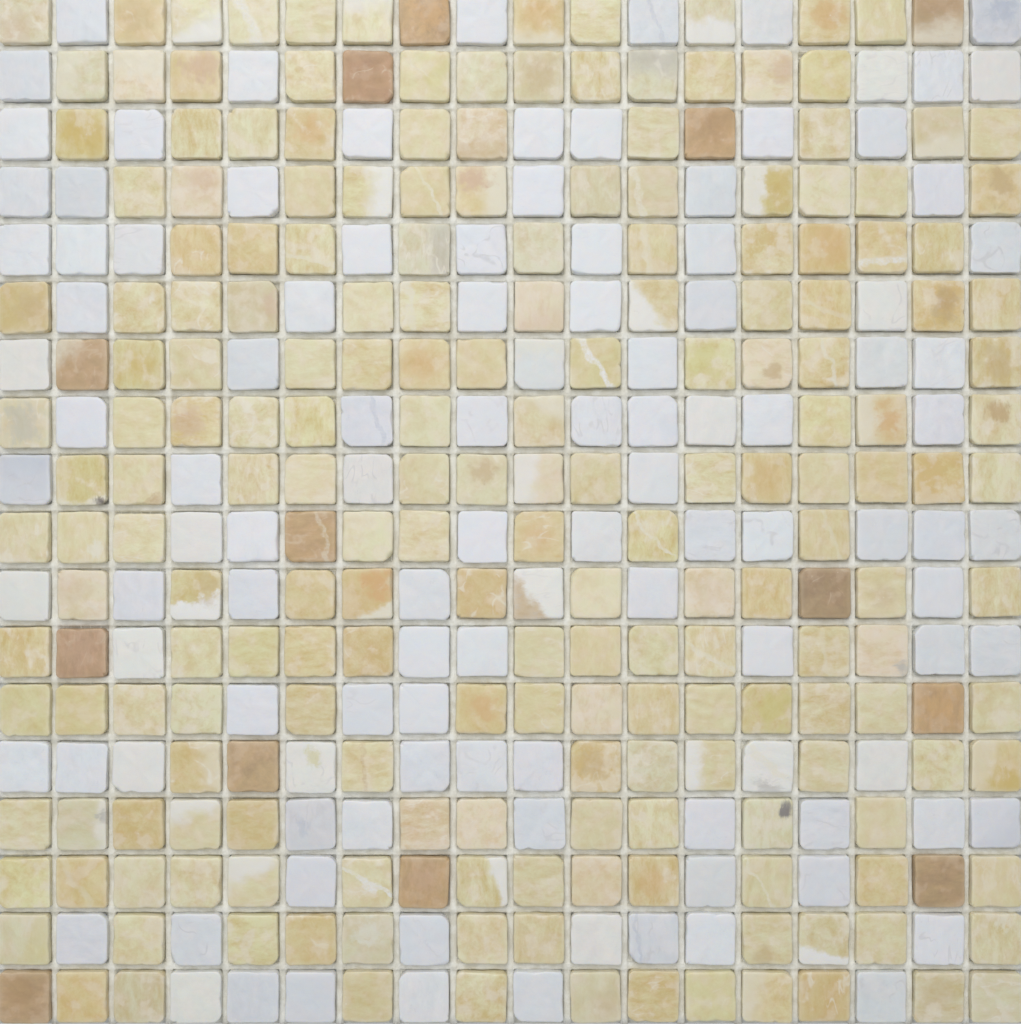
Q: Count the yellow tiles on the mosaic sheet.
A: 199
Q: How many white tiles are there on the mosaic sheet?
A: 112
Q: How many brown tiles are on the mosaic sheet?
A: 13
